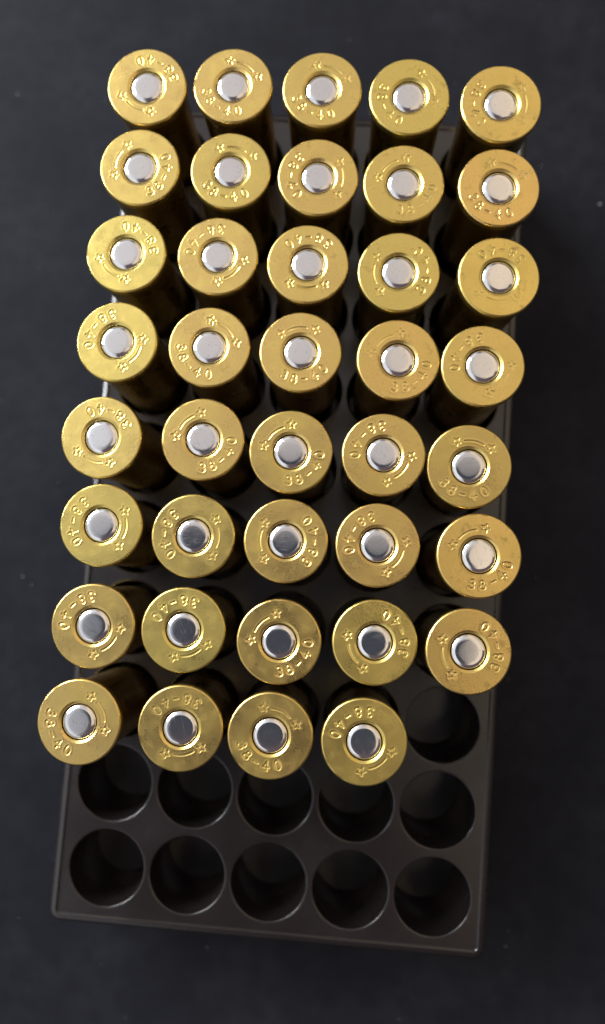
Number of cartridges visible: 39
